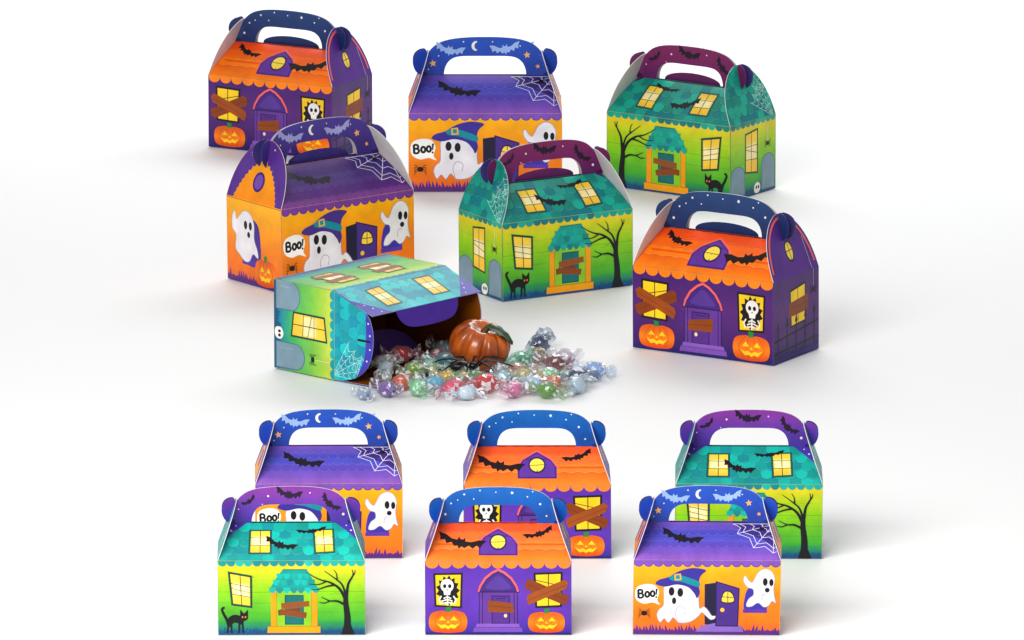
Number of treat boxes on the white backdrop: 13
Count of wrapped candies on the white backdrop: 36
